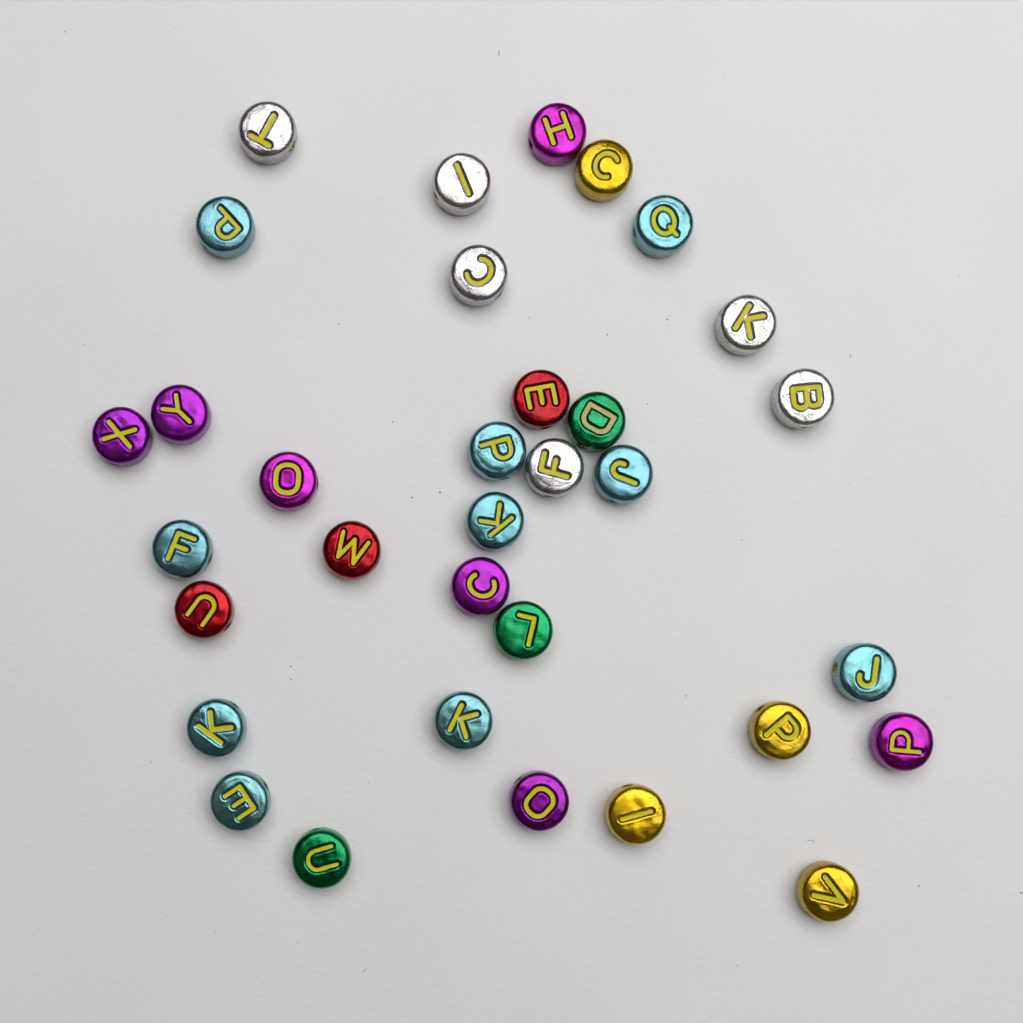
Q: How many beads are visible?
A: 33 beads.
